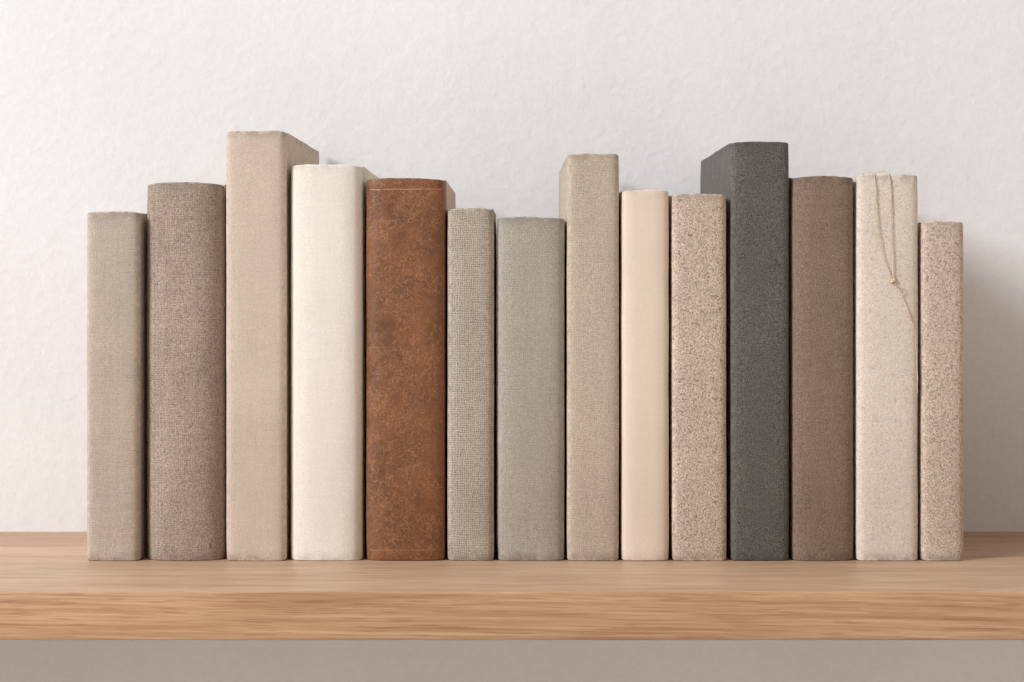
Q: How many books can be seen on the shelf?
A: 14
